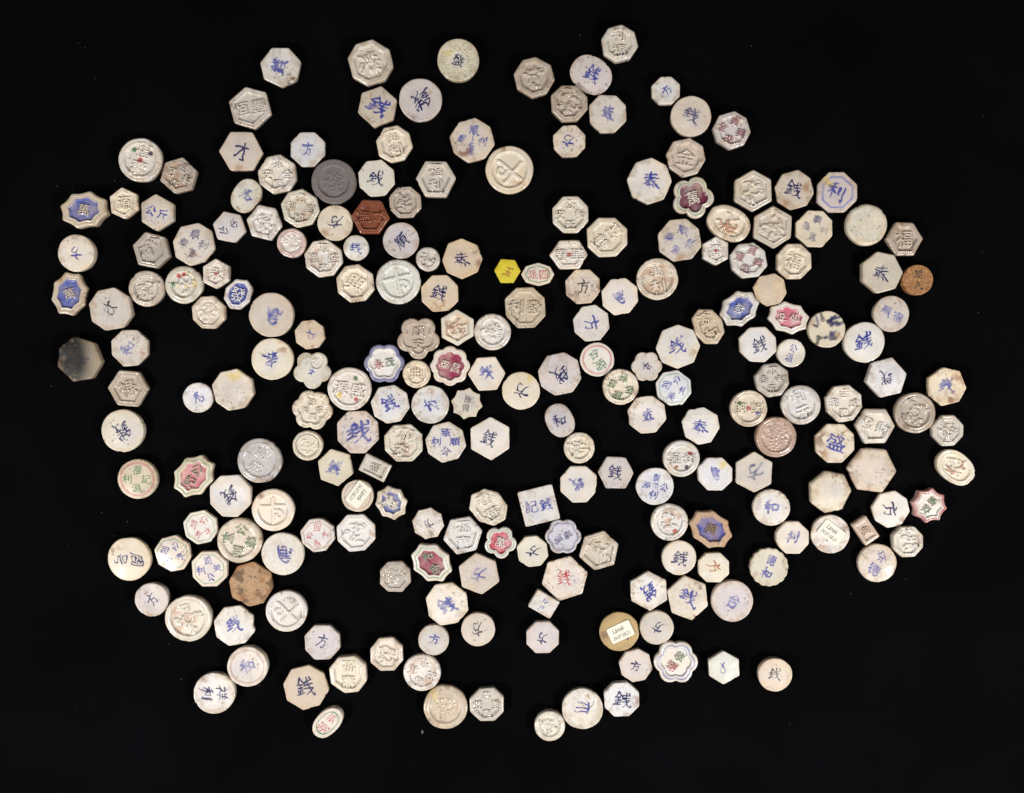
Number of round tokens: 68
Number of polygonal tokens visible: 127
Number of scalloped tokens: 22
